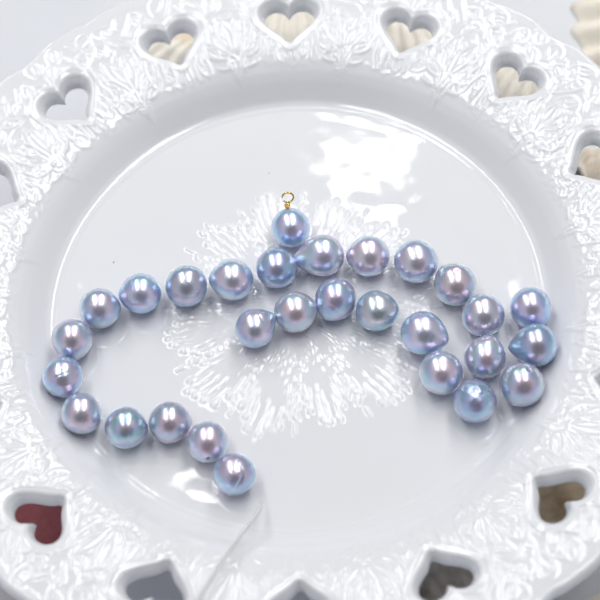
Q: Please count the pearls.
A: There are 29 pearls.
